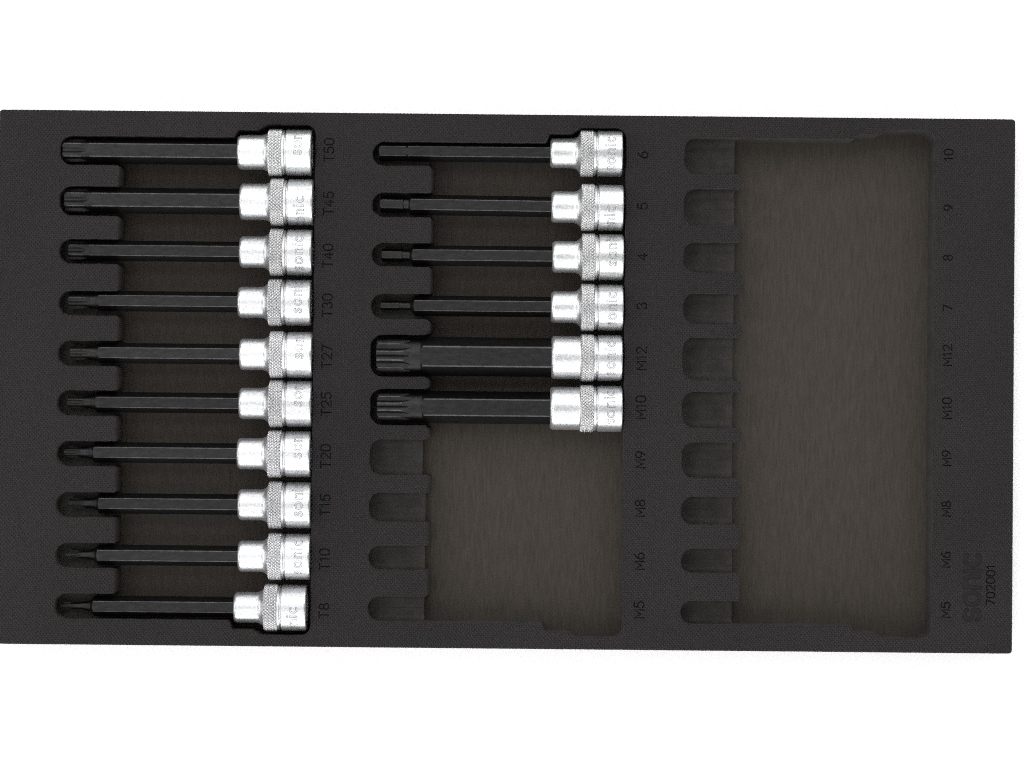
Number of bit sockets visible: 16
